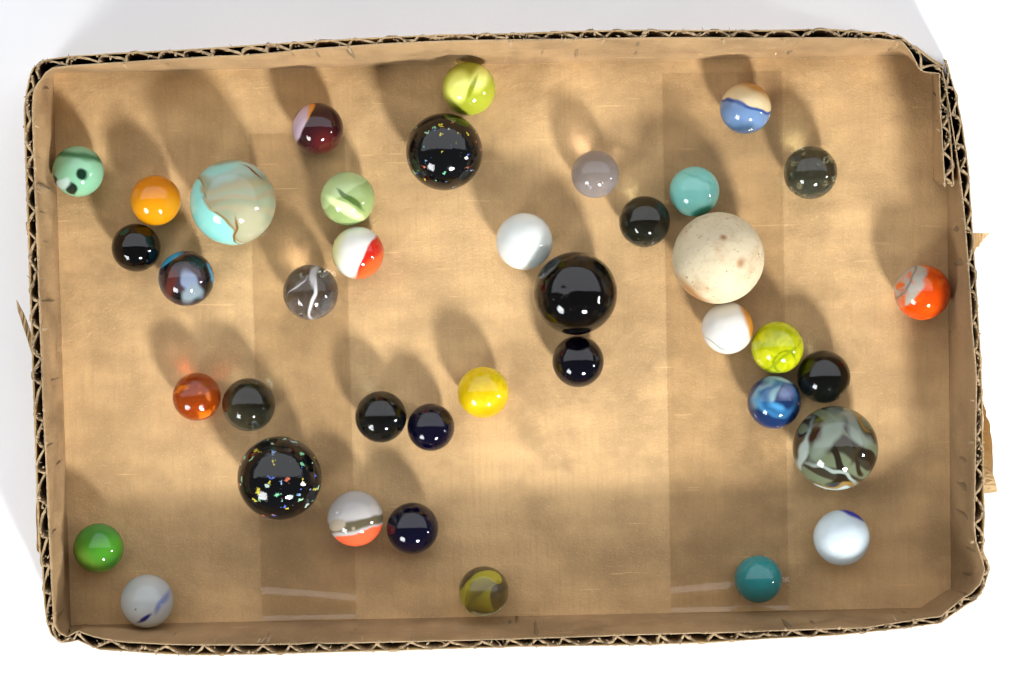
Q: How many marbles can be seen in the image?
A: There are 39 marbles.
